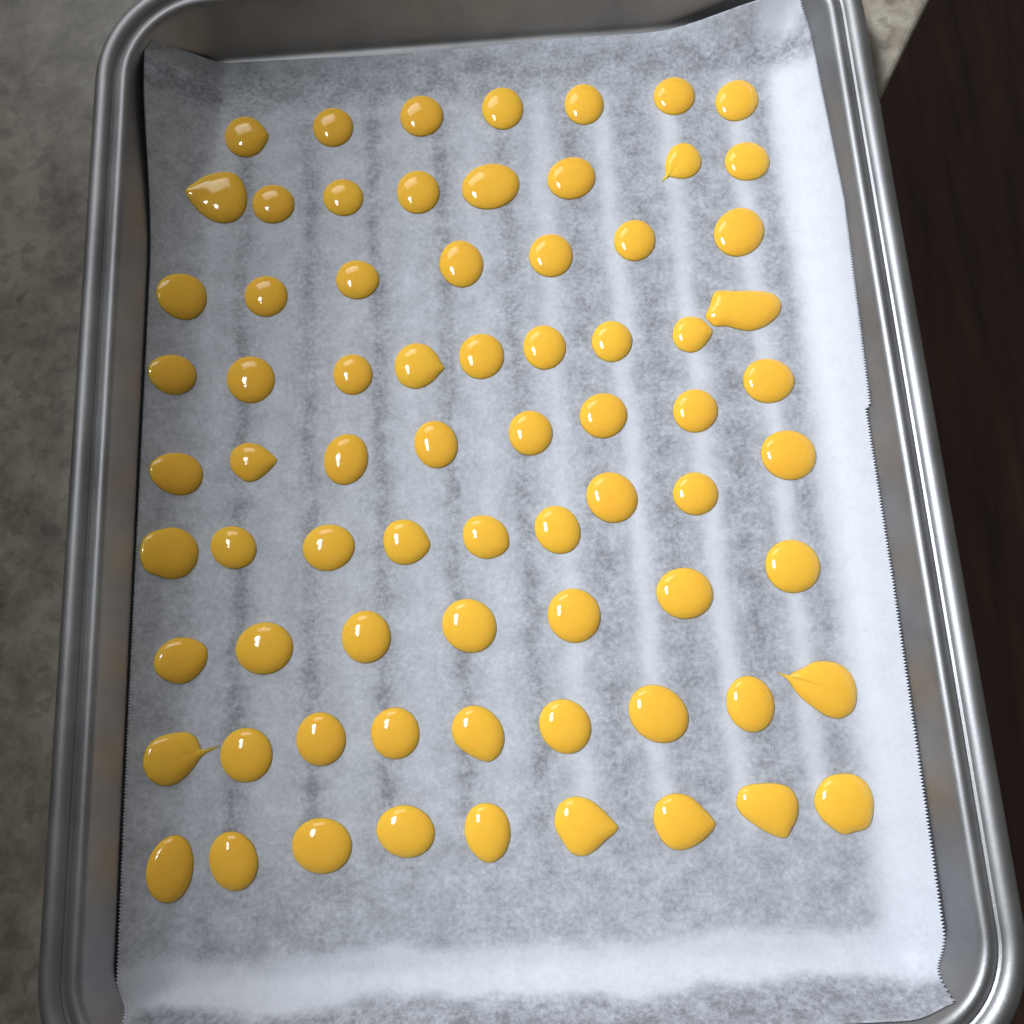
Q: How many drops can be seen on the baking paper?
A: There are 73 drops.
